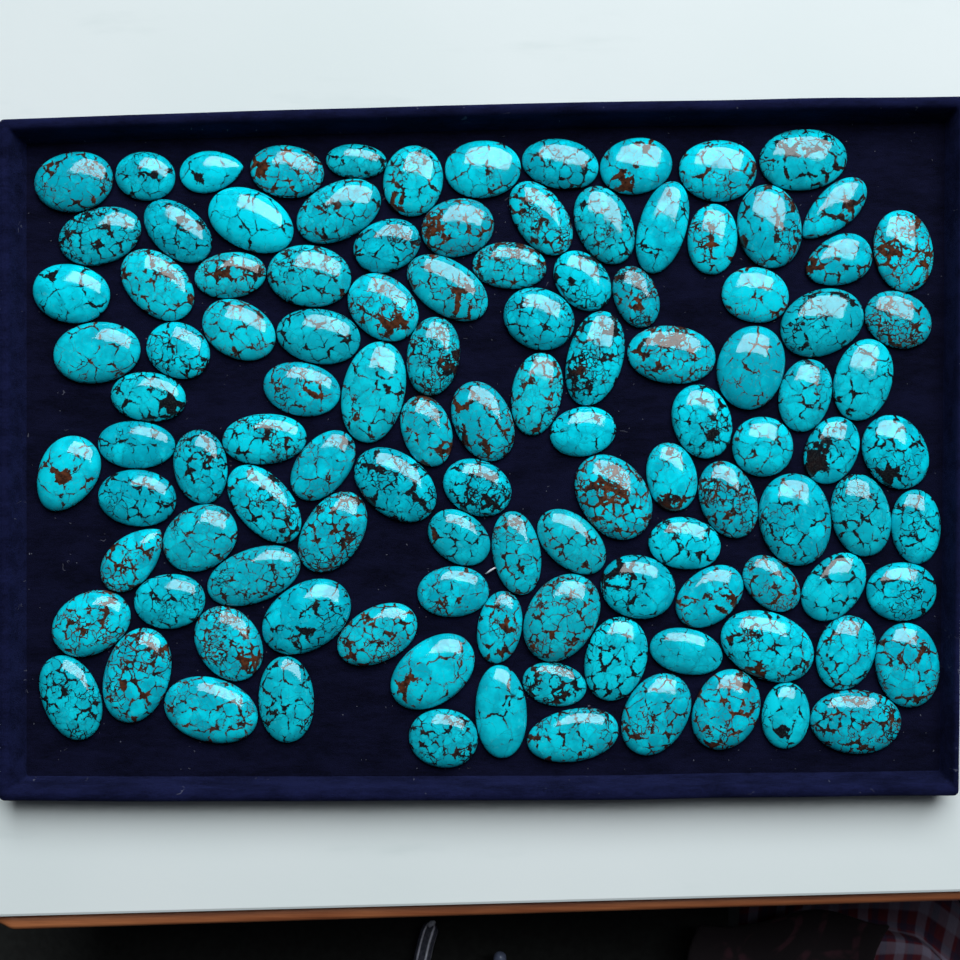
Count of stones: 113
